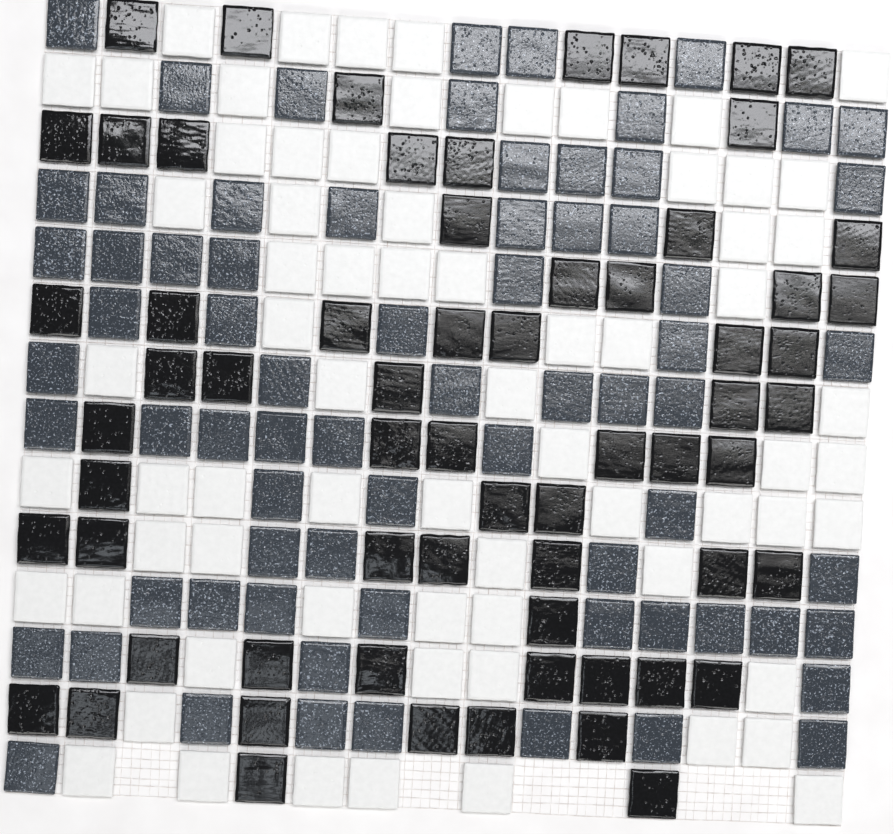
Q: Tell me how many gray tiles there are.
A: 71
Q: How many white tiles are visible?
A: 69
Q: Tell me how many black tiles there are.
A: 64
